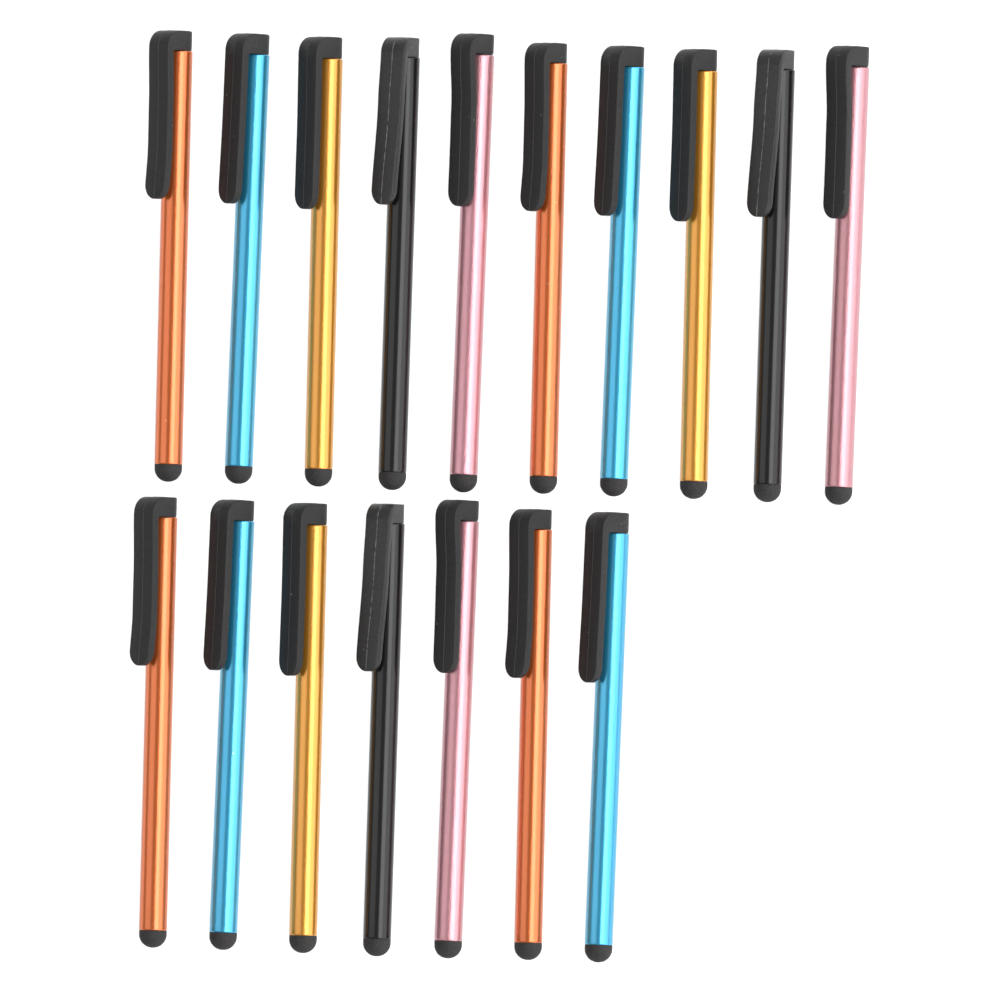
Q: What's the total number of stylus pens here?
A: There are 17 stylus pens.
